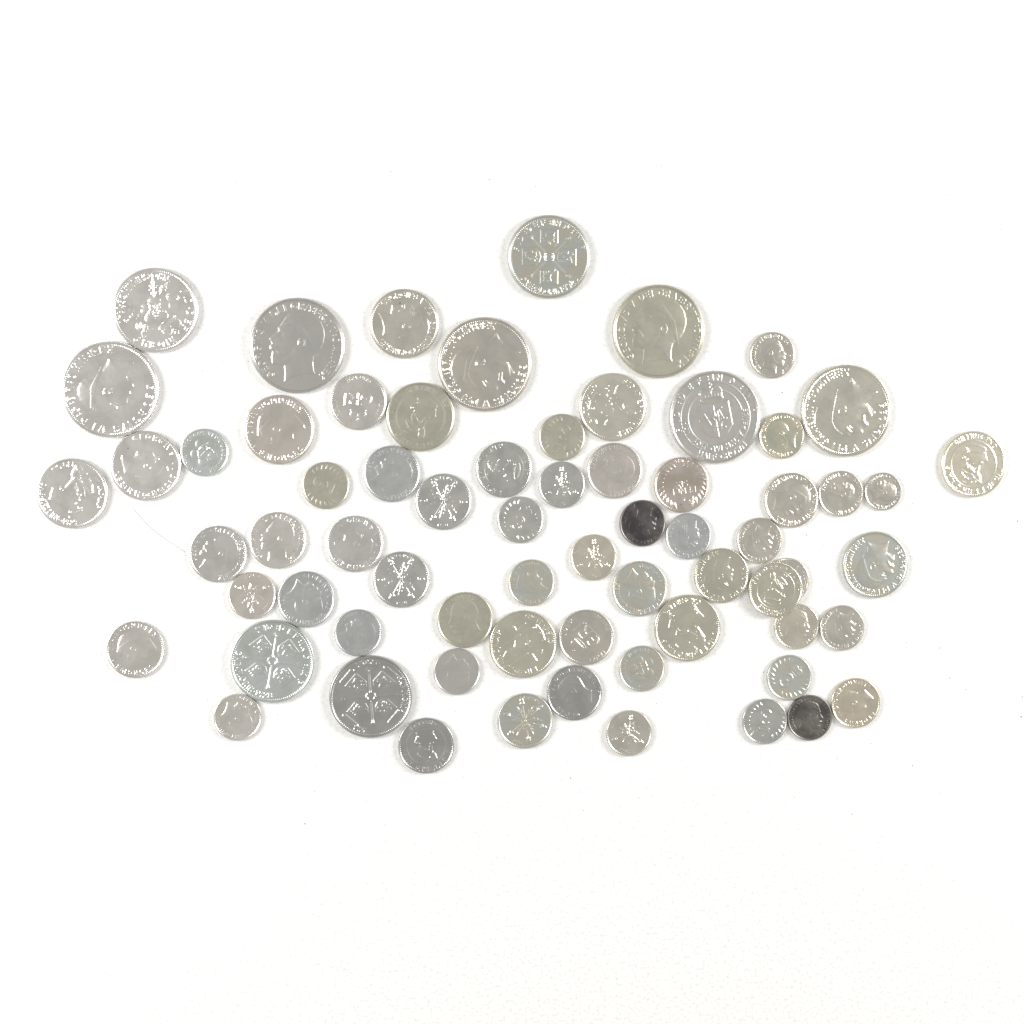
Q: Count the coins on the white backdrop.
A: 68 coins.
